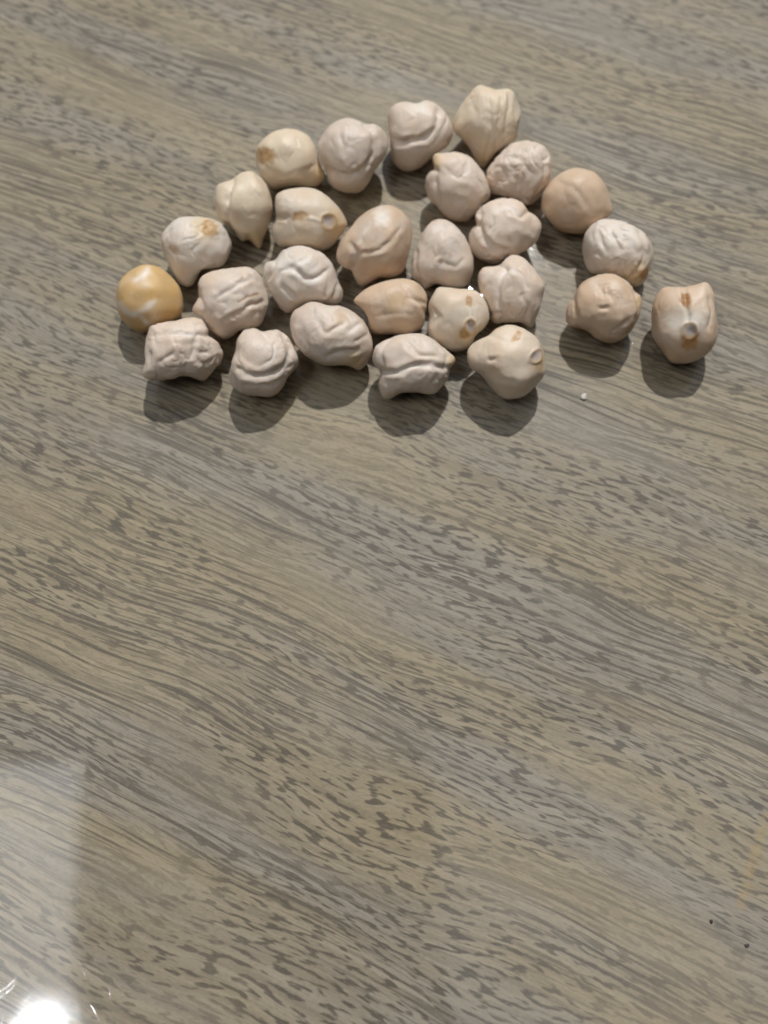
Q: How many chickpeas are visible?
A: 27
